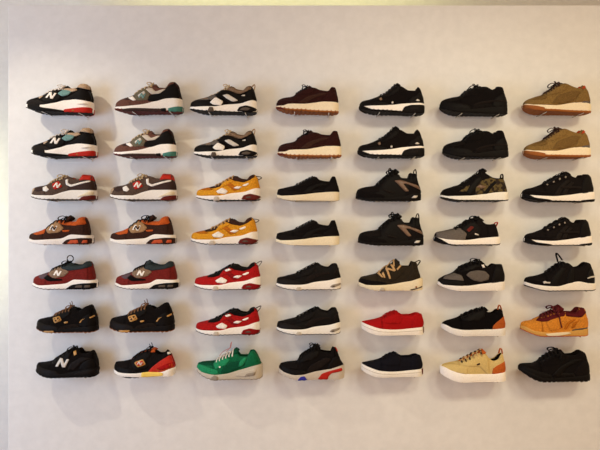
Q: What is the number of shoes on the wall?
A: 49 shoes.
